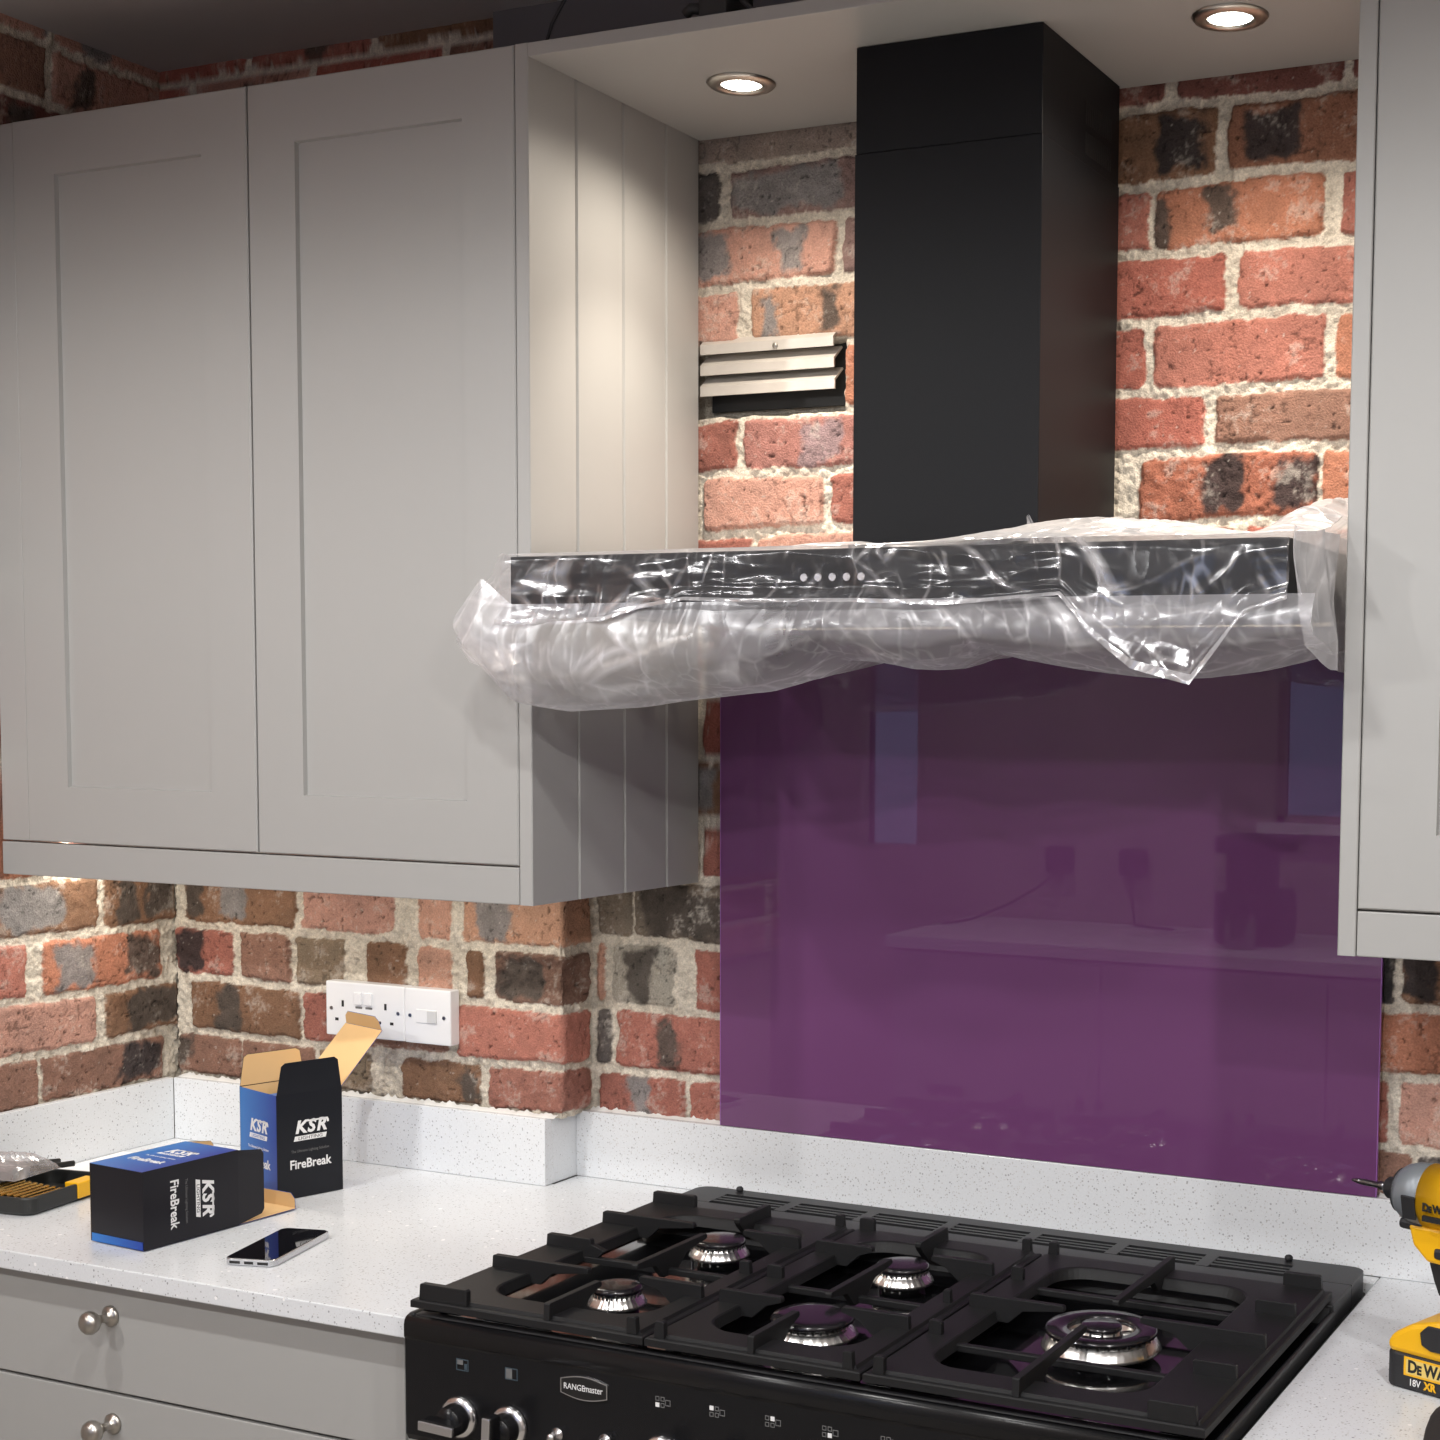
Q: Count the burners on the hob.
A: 5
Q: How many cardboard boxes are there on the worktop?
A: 2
